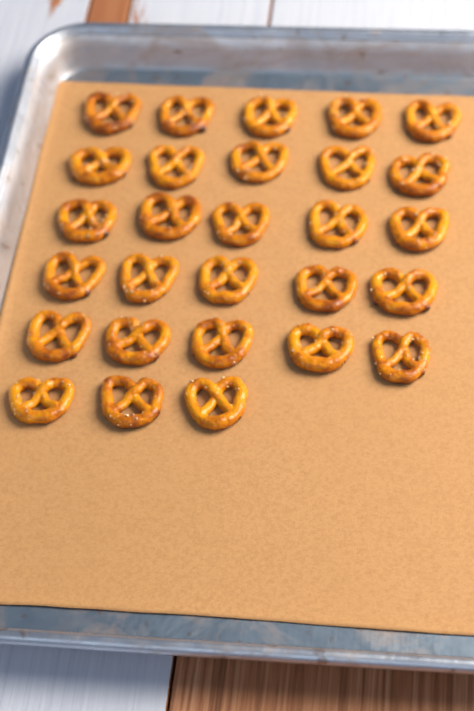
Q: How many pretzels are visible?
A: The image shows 28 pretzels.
